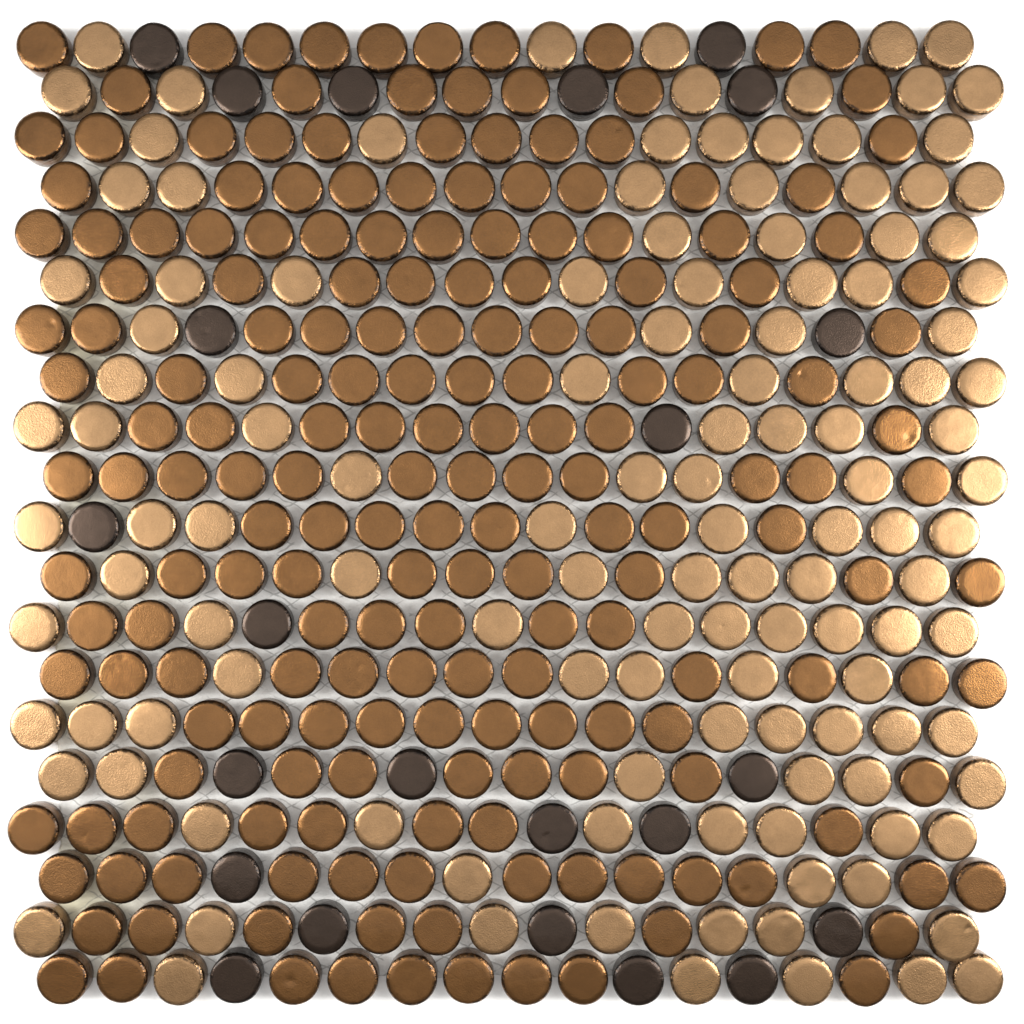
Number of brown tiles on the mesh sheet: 192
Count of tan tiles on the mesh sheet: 125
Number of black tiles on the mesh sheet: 23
